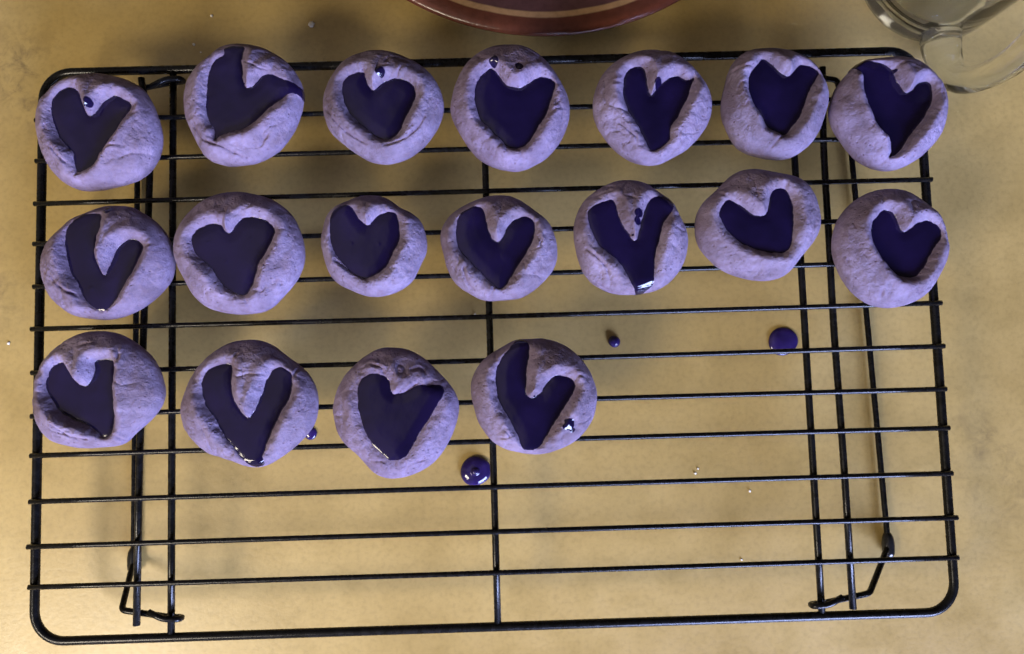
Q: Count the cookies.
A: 18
